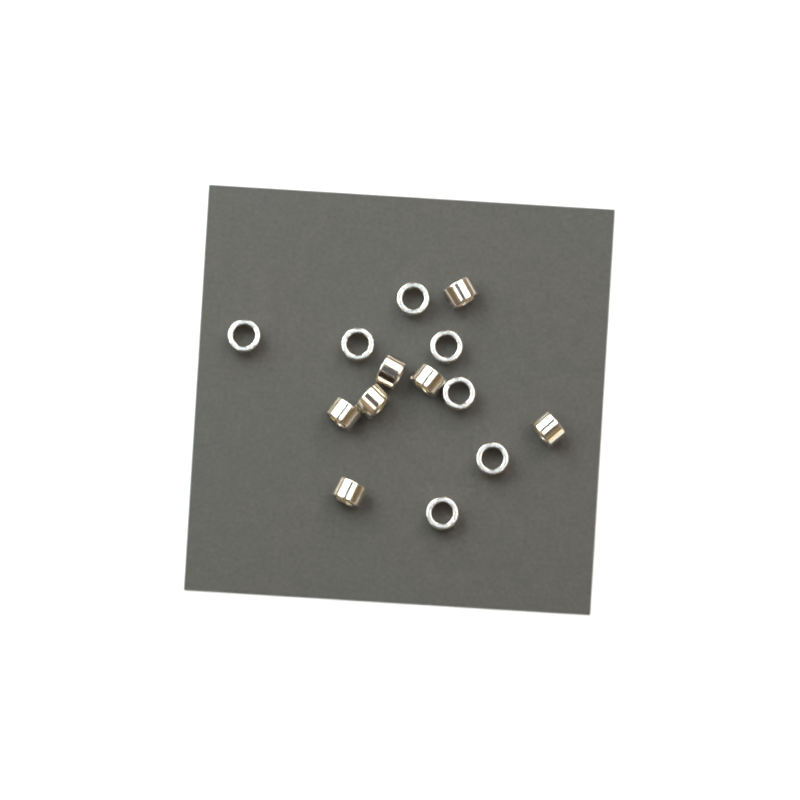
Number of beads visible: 14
